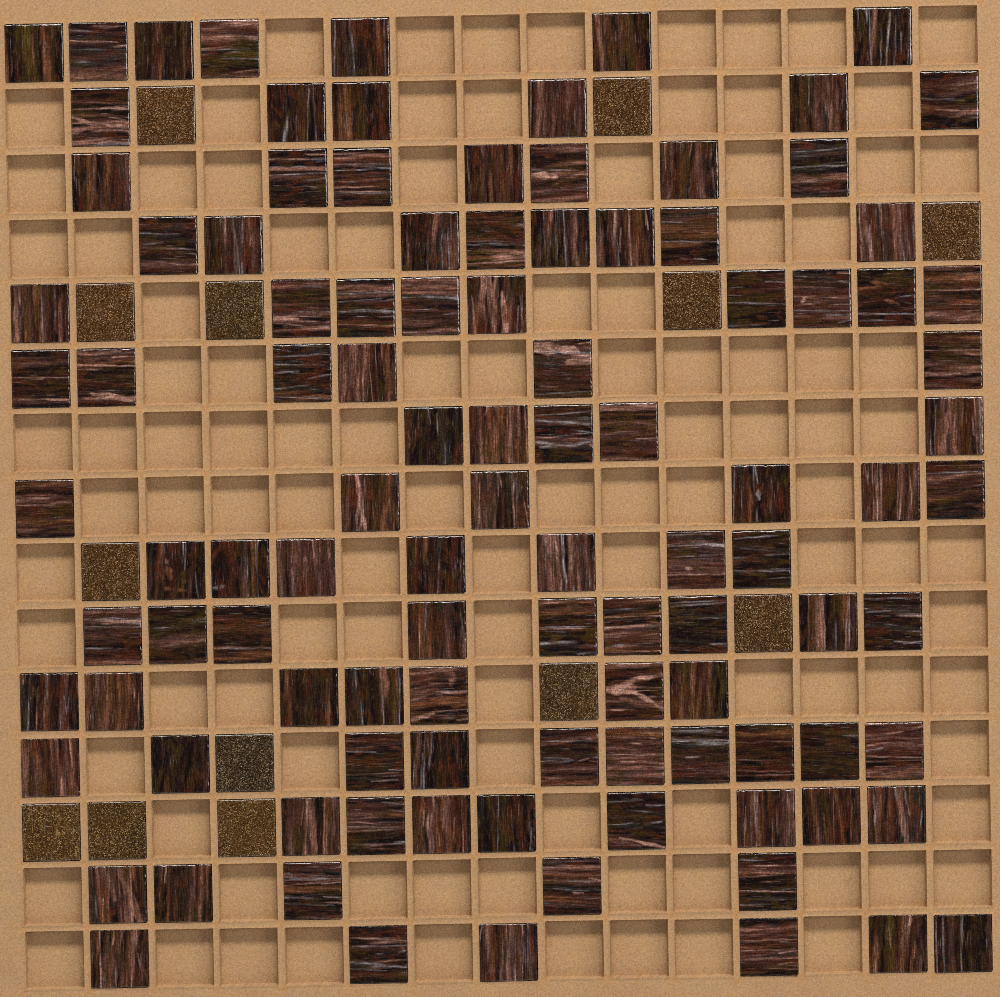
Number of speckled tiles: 13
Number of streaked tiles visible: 106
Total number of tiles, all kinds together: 119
